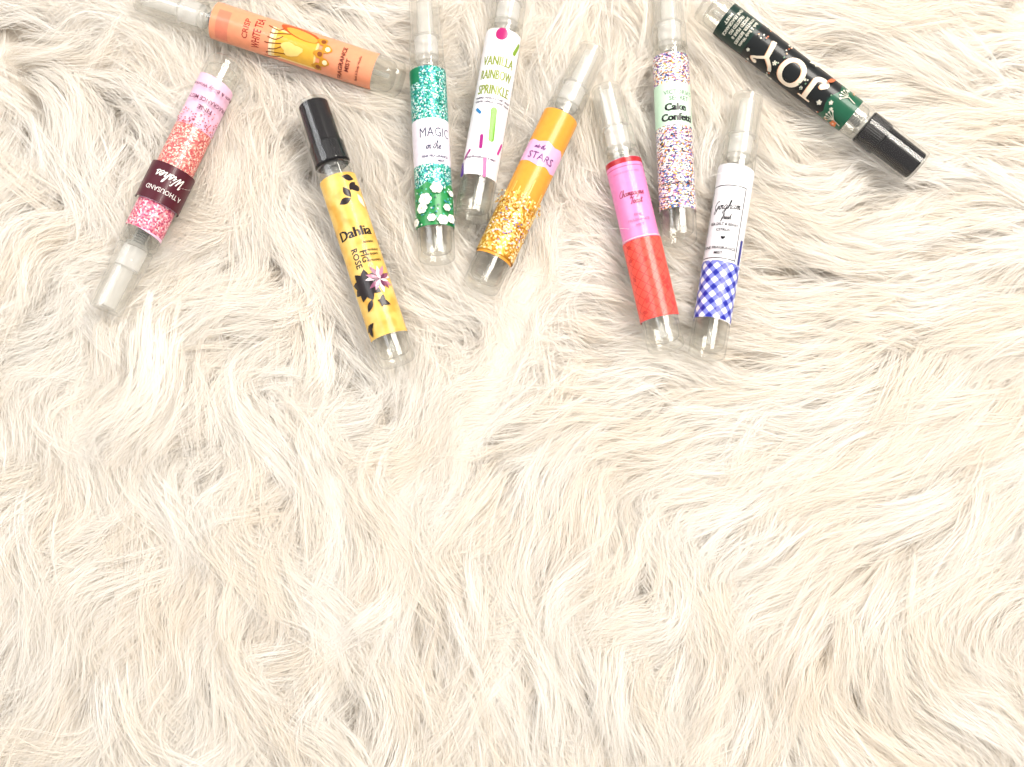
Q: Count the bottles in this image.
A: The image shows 10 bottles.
